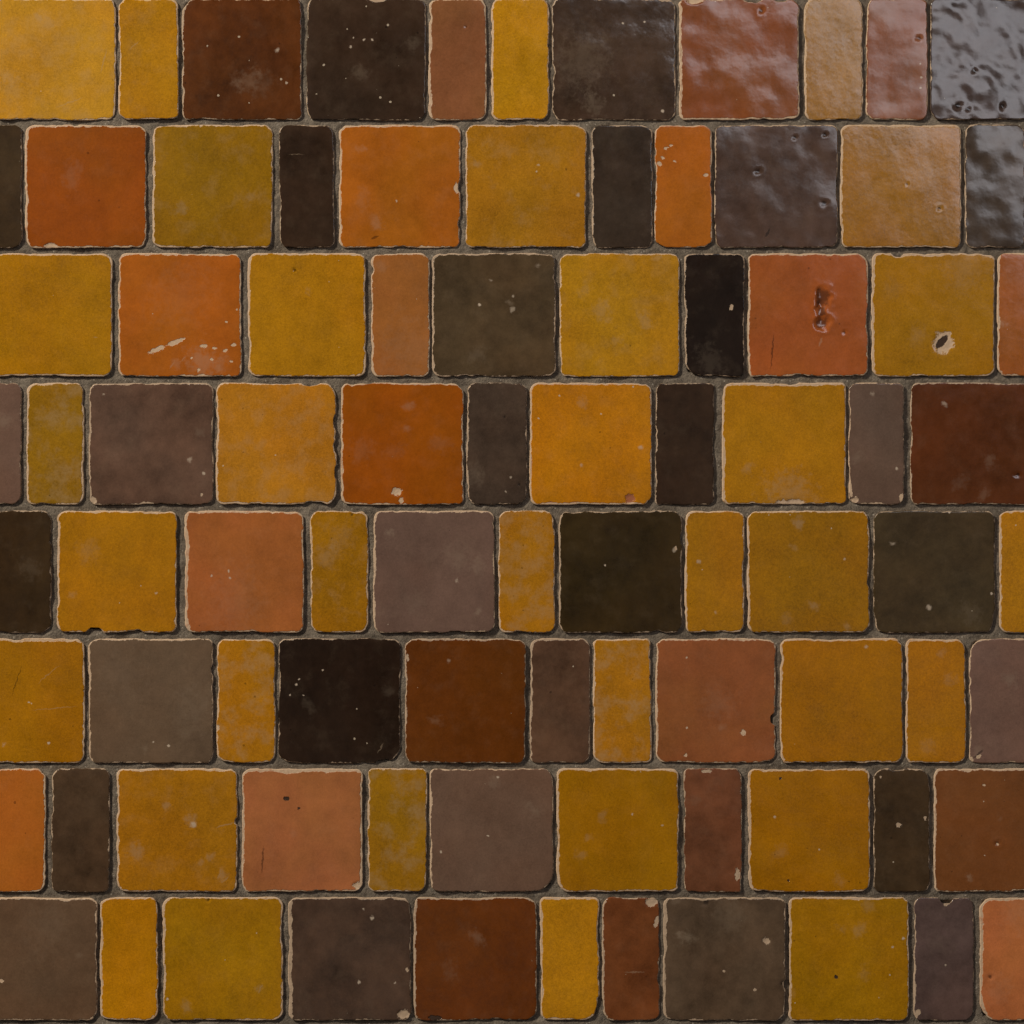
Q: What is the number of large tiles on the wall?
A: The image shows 49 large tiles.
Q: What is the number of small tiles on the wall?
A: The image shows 38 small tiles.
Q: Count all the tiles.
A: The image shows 87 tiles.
